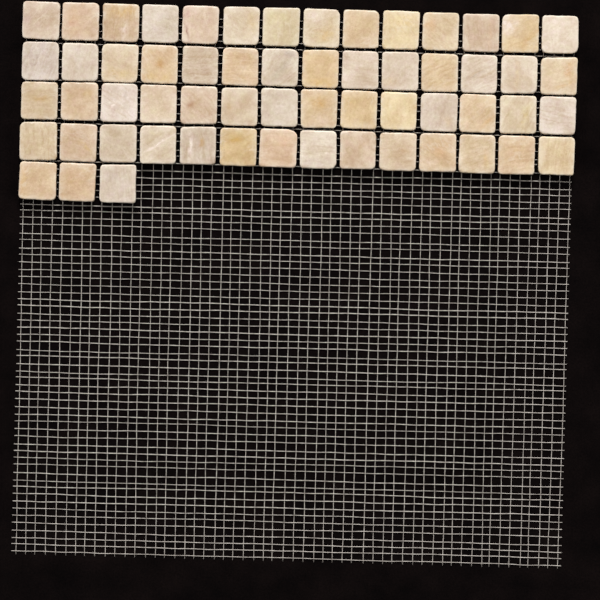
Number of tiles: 59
